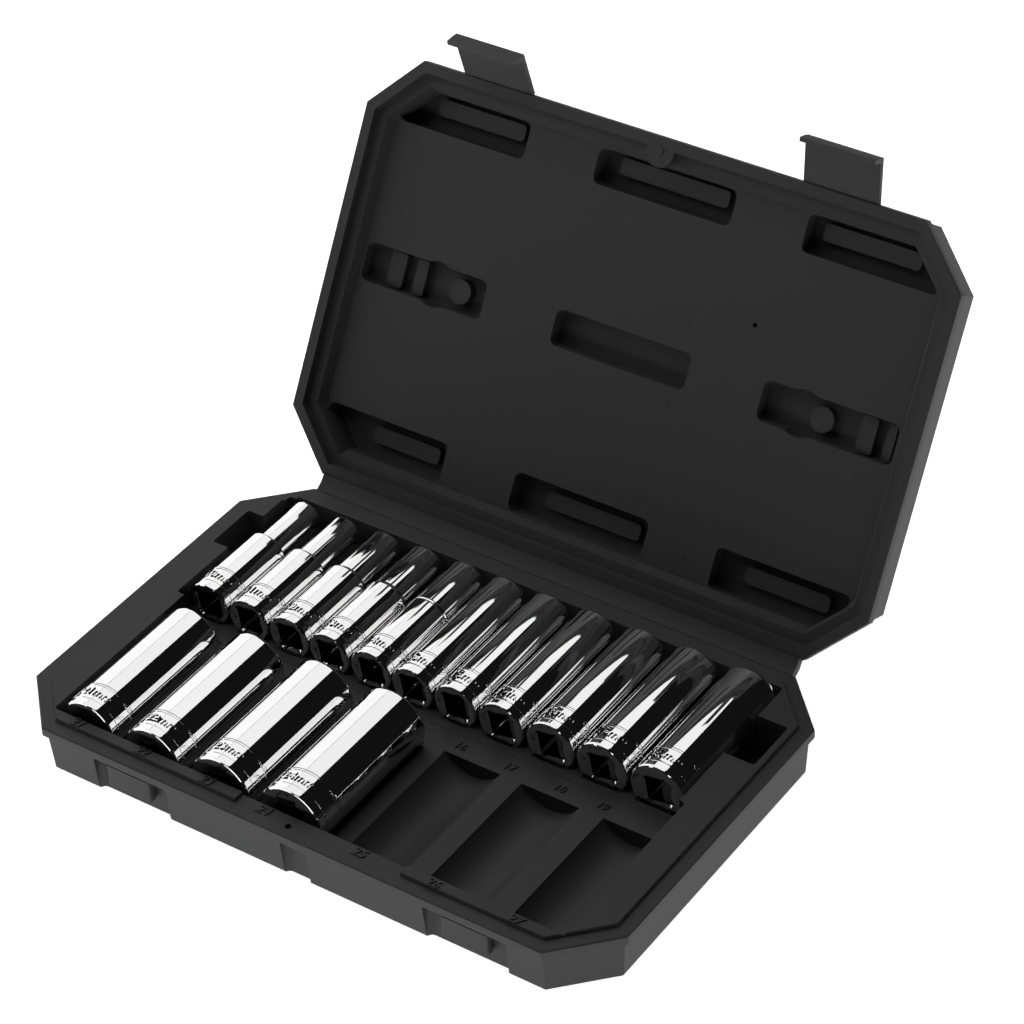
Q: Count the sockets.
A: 15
